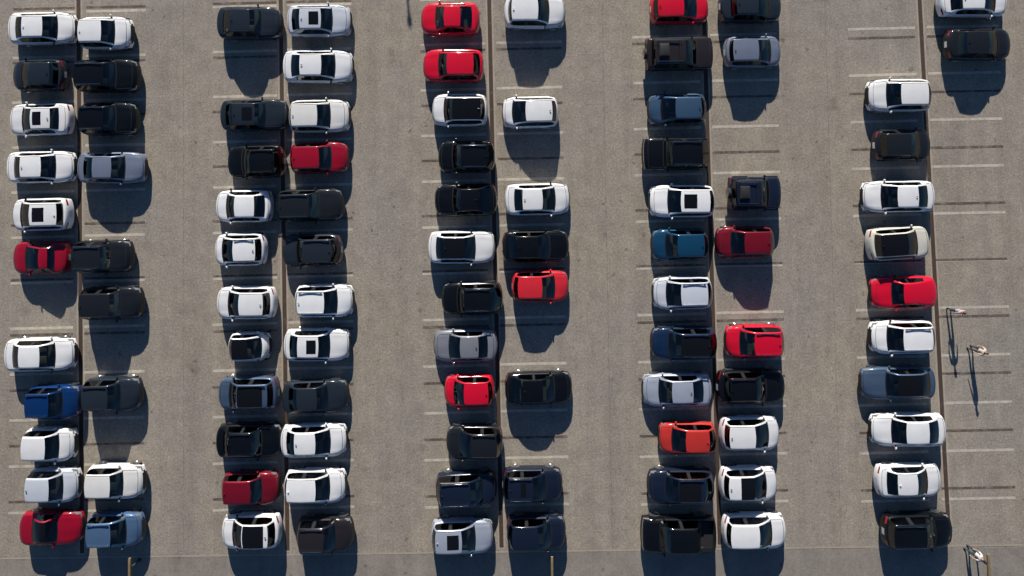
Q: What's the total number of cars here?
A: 96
